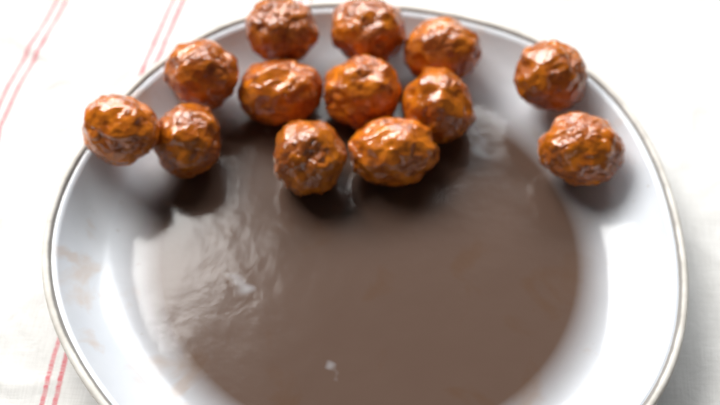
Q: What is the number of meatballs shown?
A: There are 13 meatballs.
